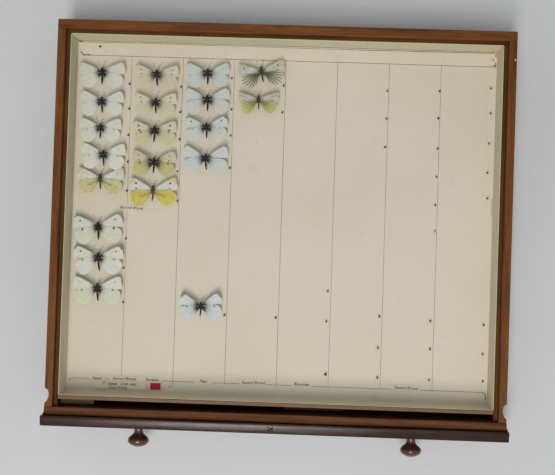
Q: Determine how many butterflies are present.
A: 20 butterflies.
